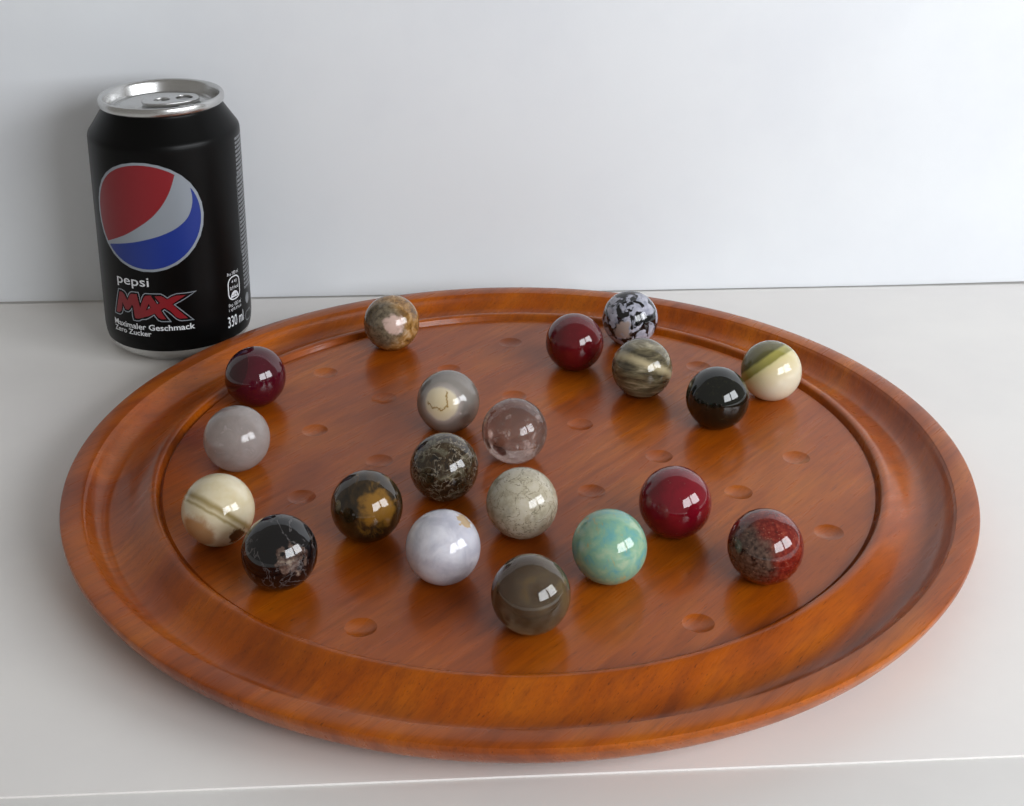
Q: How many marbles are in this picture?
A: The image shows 20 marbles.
